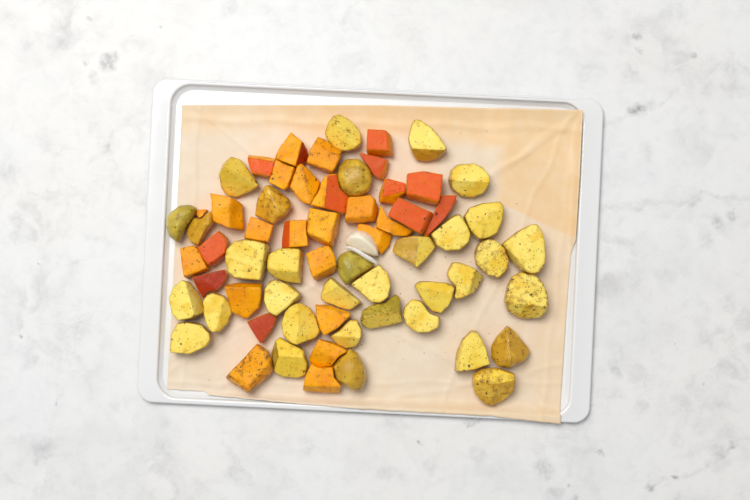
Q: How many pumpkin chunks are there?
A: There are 30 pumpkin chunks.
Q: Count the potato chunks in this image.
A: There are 34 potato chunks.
